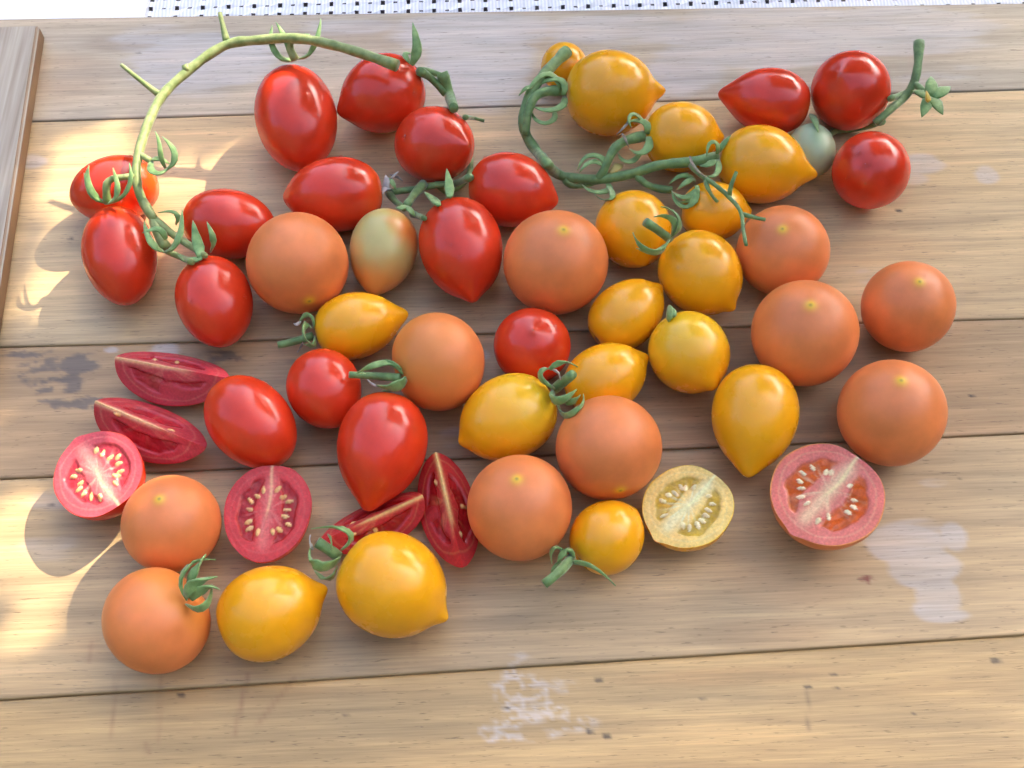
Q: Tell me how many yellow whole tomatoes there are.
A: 16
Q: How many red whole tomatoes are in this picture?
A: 17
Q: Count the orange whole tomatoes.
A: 11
